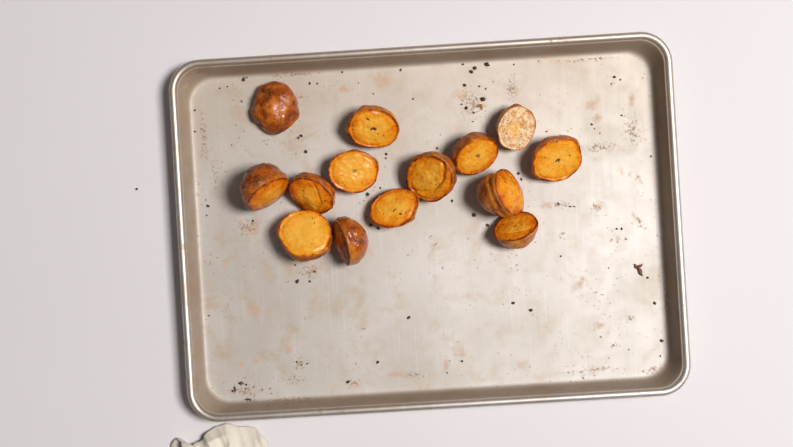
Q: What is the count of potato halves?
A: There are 14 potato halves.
